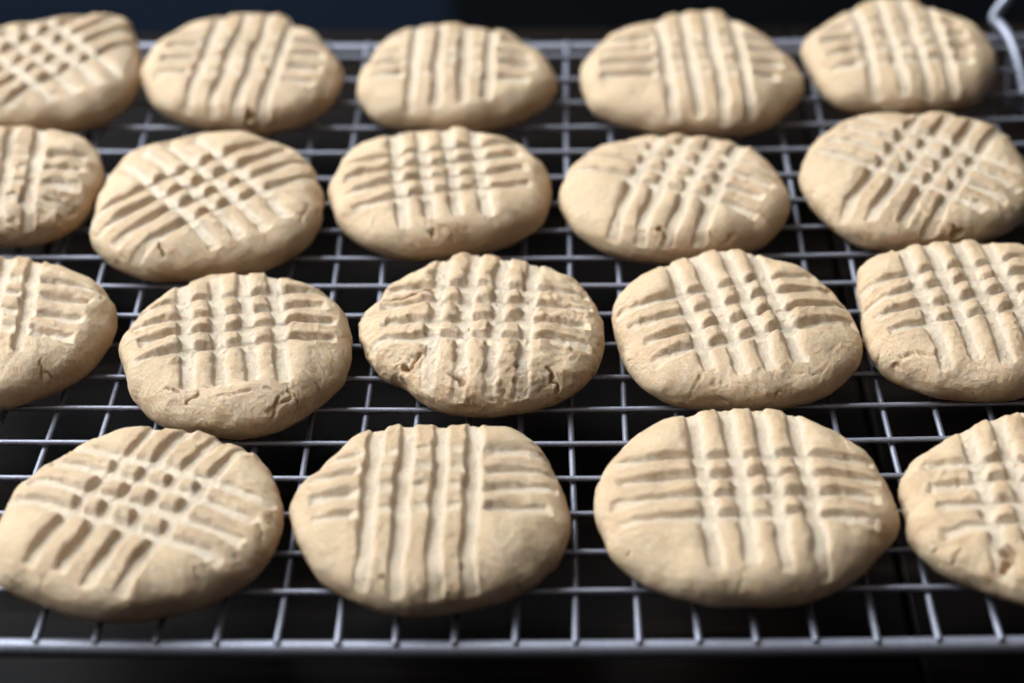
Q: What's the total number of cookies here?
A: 19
